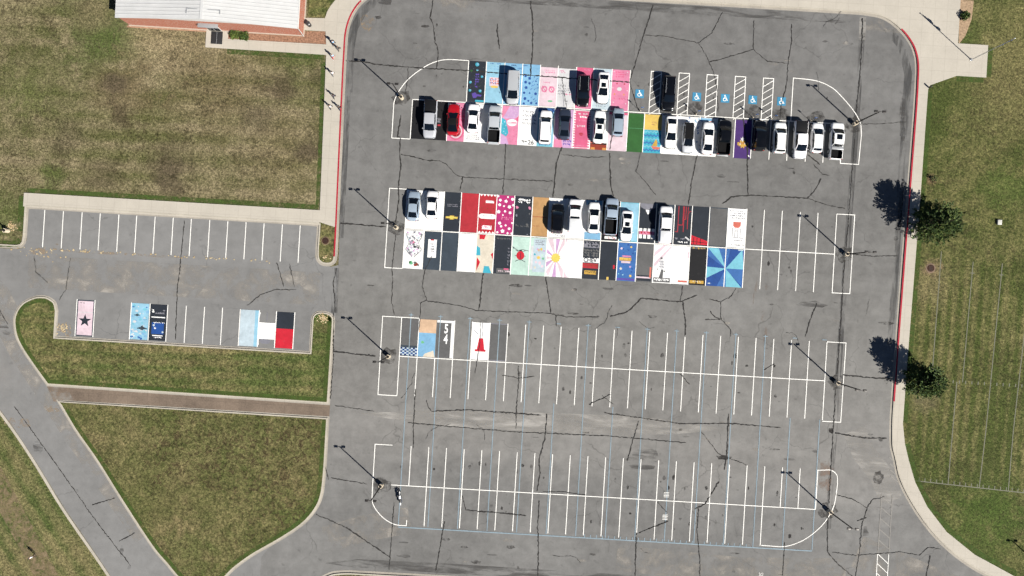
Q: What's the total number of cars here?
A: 29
